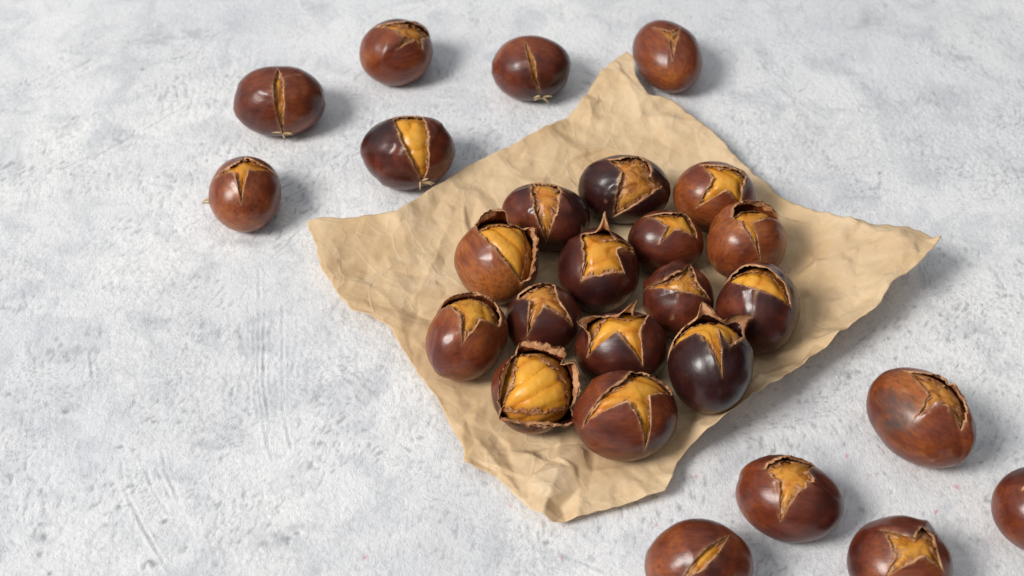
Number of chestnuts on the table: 26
